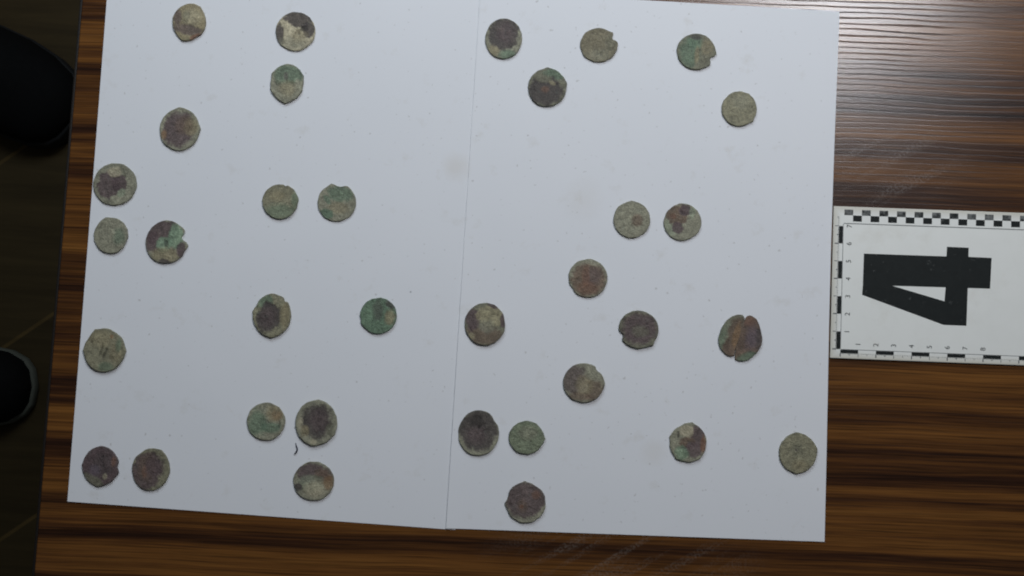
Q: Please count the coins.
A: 34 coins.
